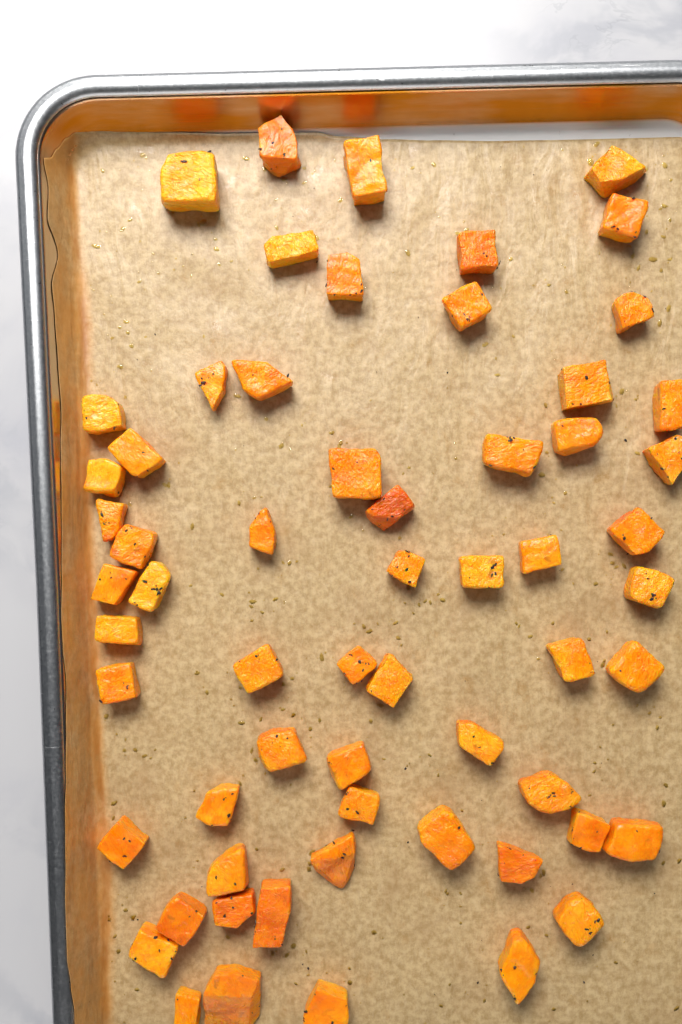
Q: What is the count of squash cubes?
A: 61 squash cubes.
